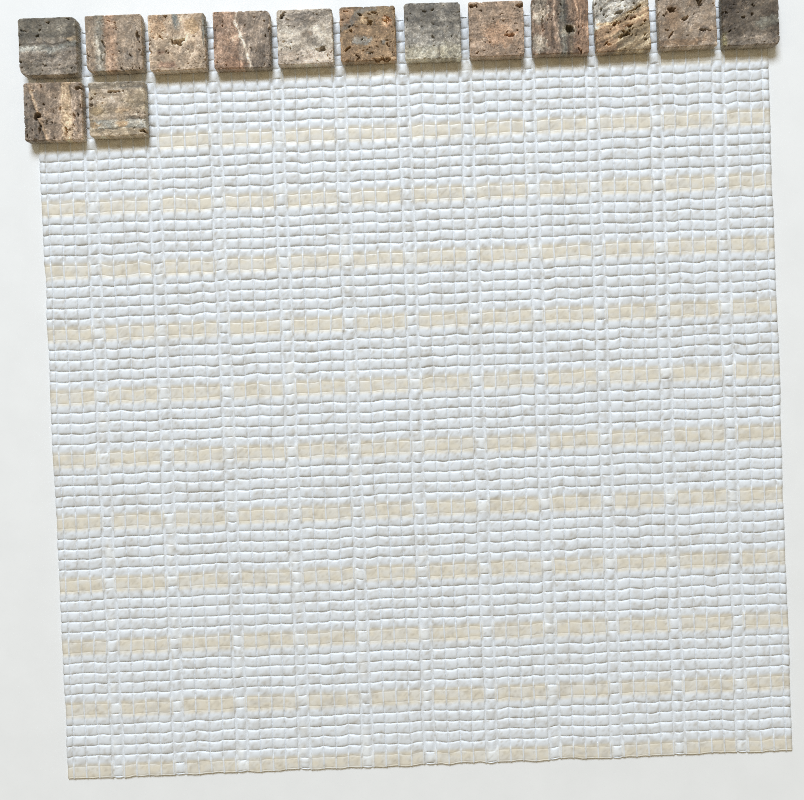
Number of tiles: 14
